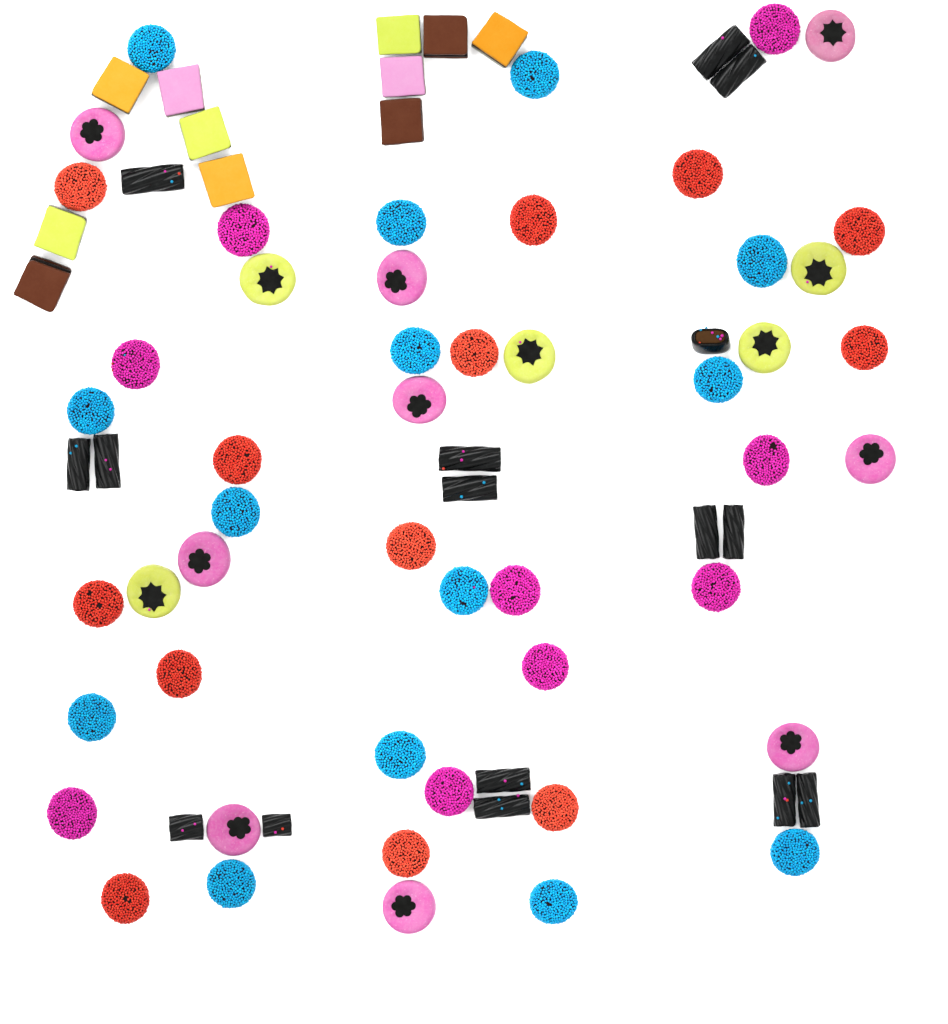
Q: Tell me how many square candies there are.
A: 11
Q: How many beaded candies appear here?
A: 36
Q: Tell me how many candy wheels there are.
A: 14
